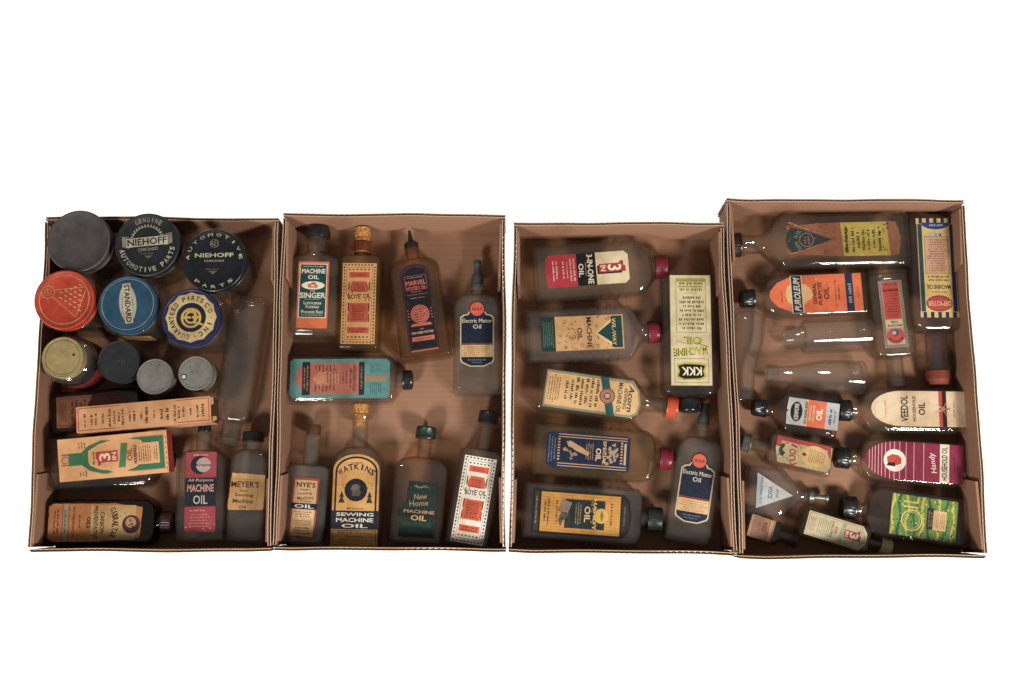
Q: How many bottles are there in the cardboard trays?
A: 37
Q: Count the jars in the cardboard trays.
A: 10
